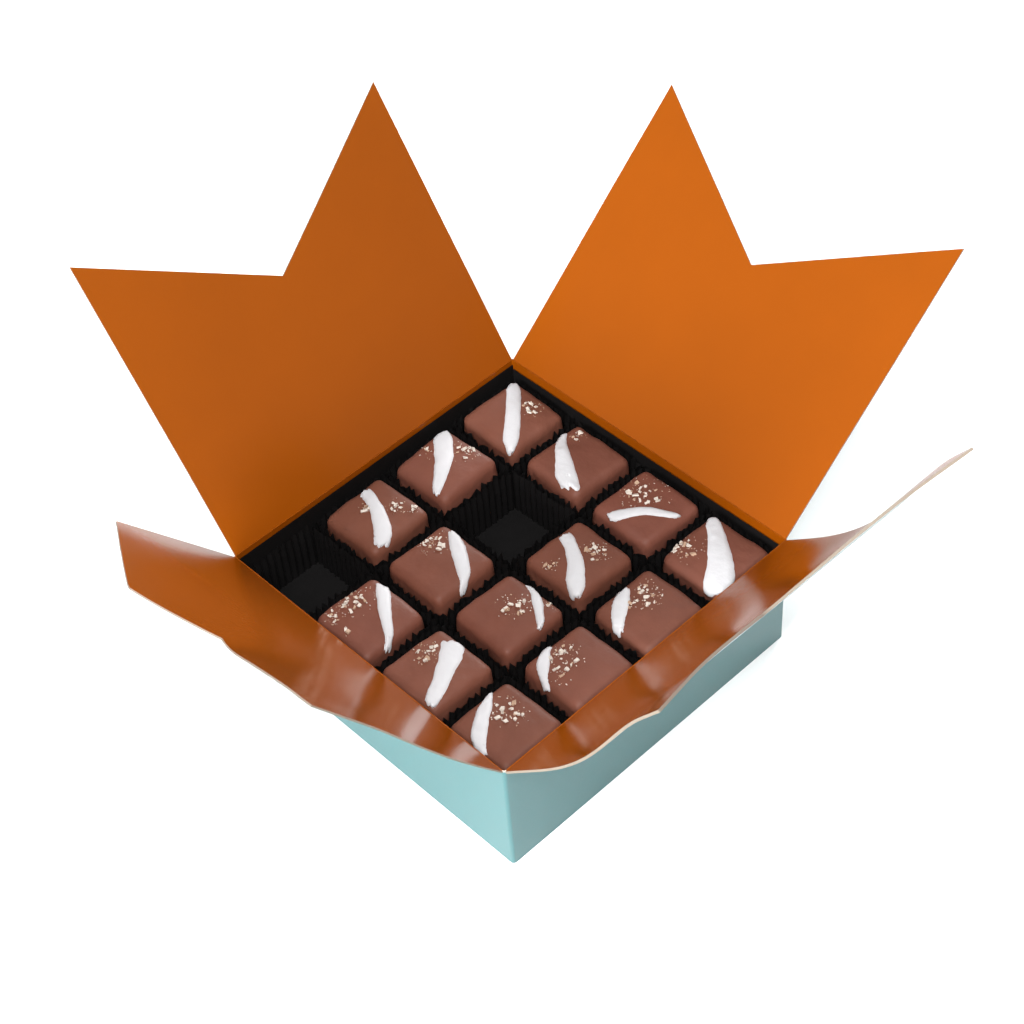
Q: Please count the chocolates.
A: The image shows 14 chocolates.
